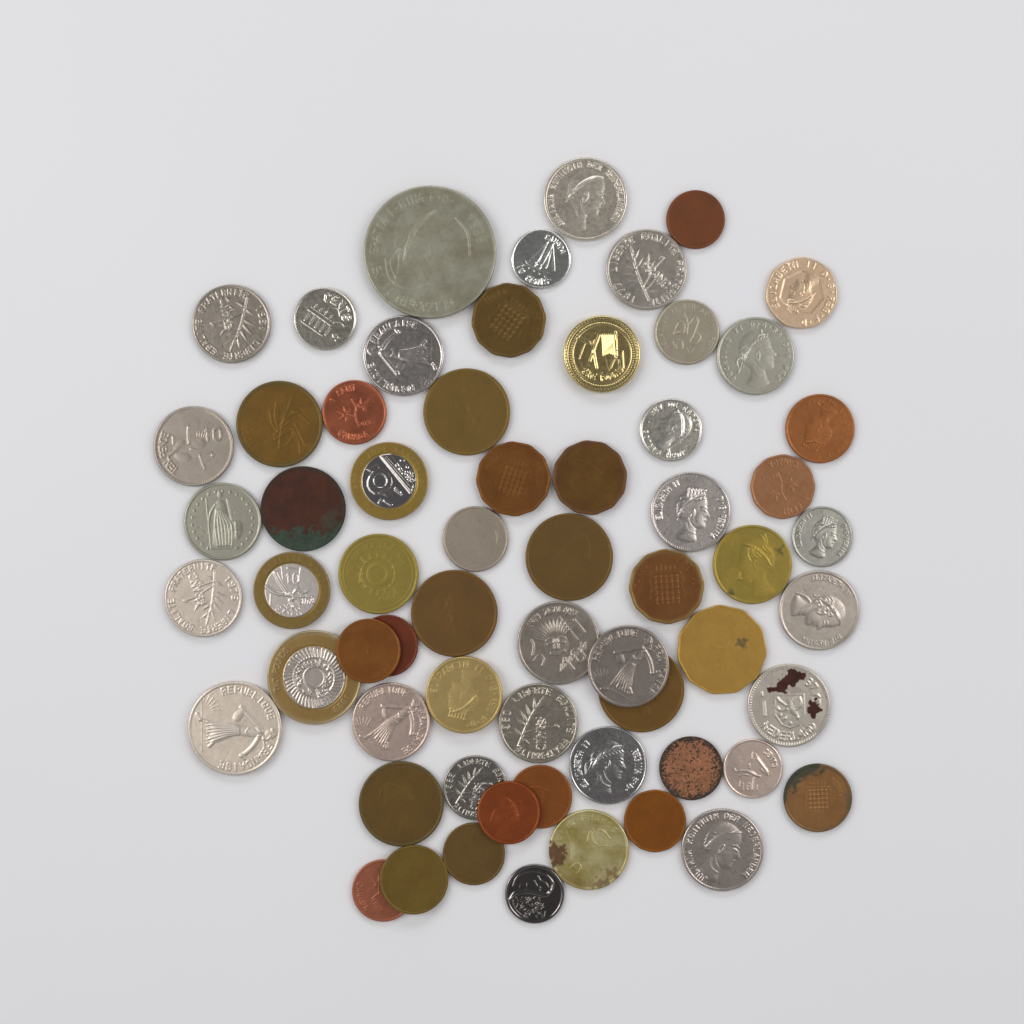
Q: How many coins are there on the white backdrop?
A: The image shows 63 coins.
